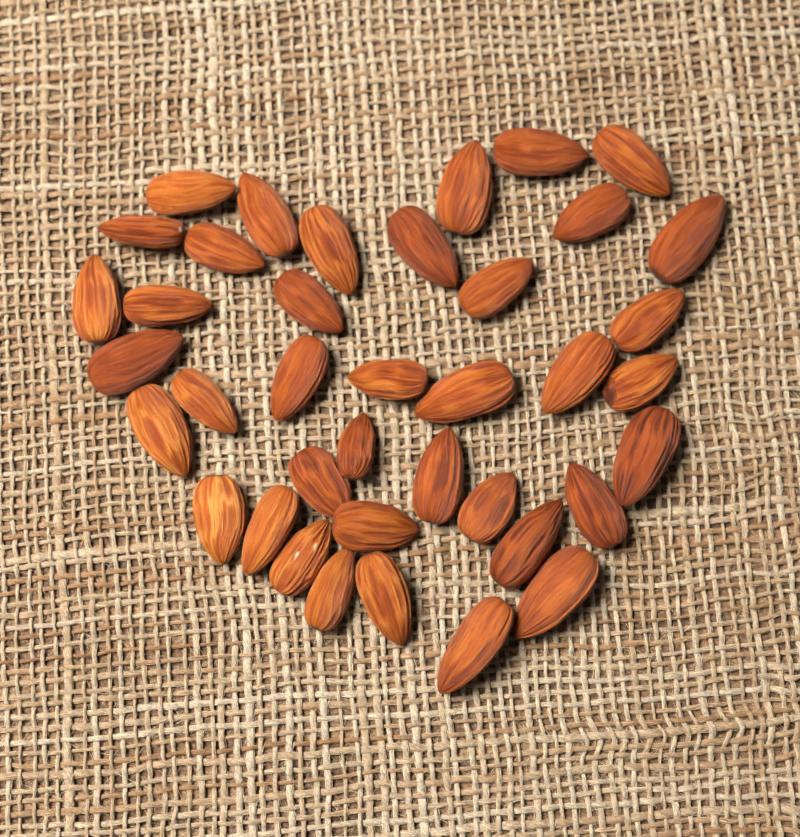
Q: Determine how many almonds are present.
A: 39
